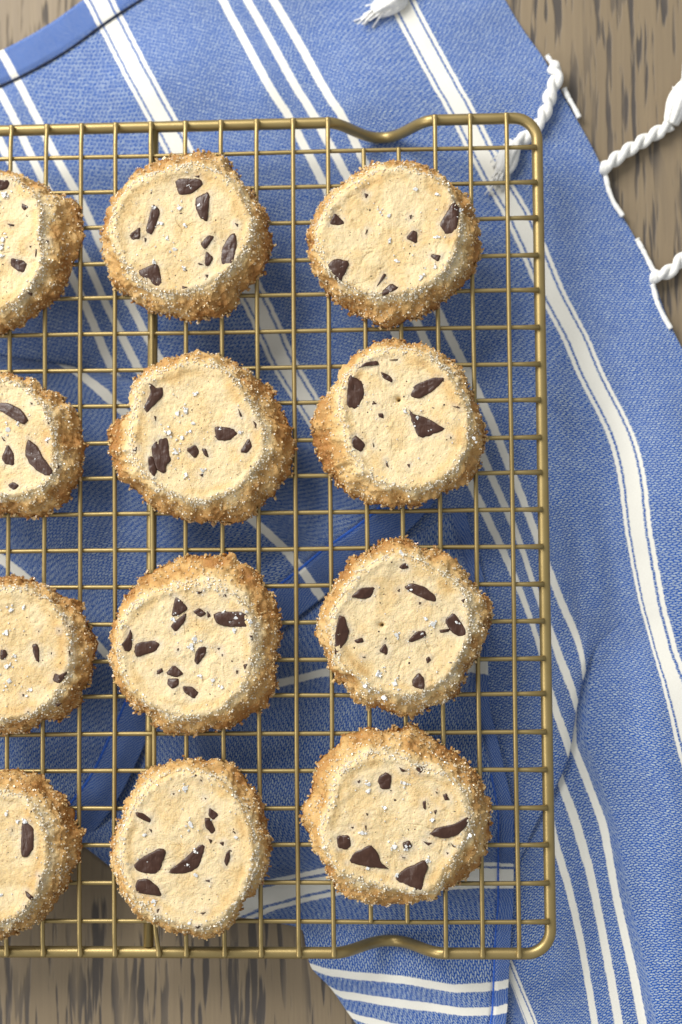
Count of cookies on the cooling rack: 12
